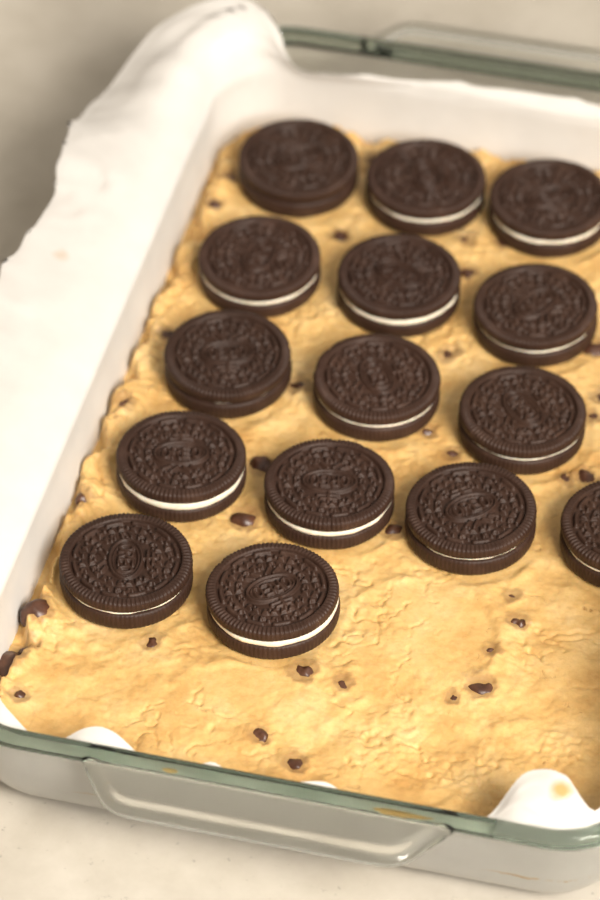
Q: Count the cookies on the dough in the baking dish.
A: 15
